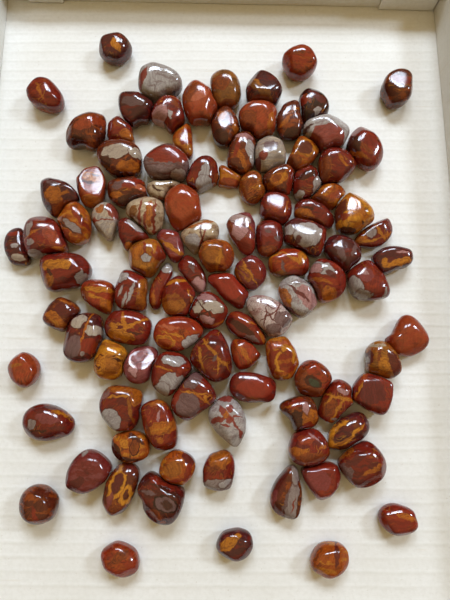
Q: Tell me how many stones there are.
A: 109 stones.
